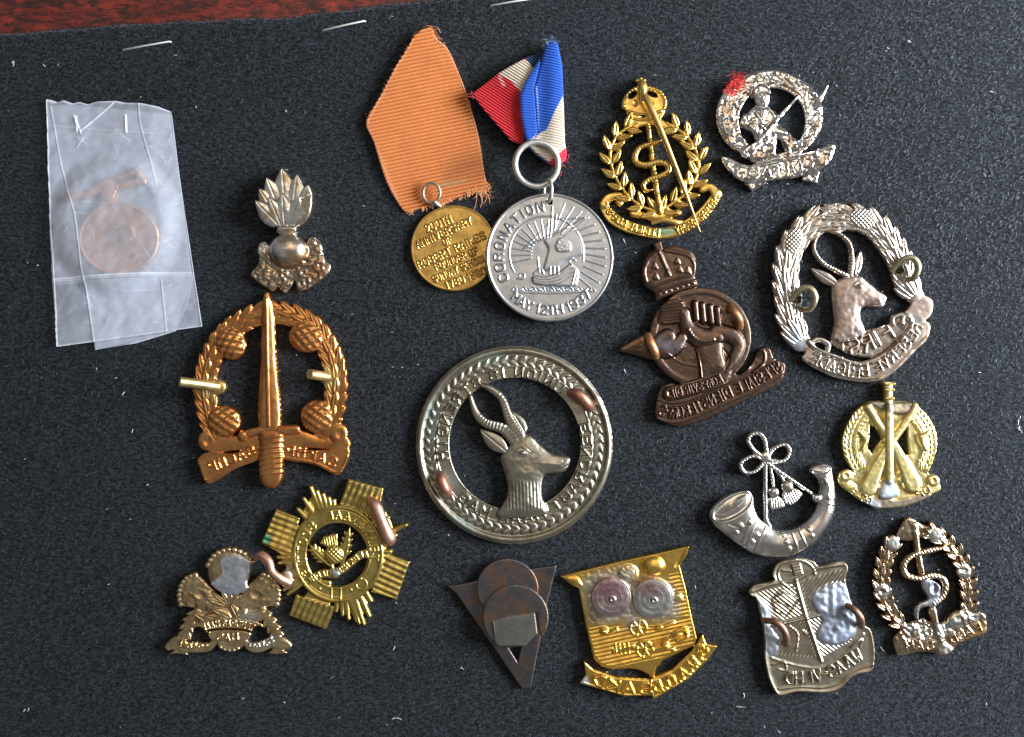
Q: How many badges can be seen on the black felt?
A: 15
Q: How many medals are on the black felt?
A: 3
